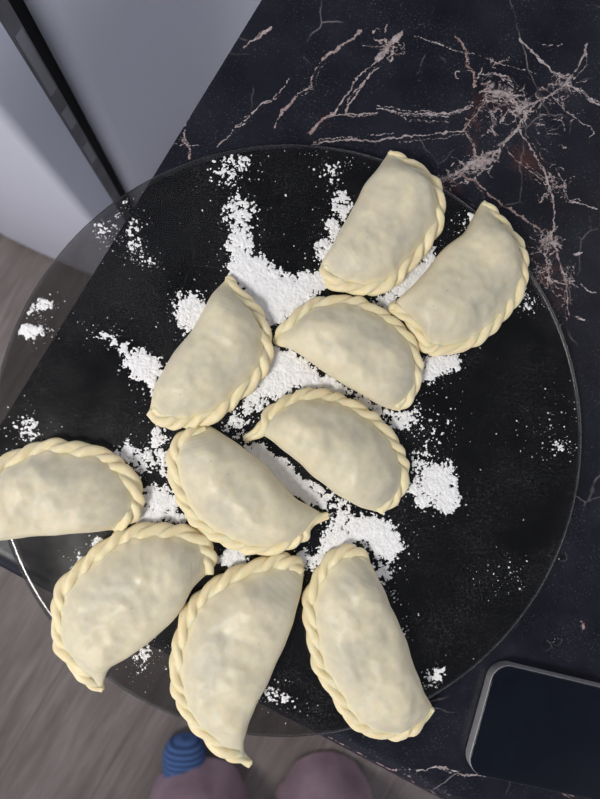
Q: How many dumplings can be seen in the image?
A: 10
